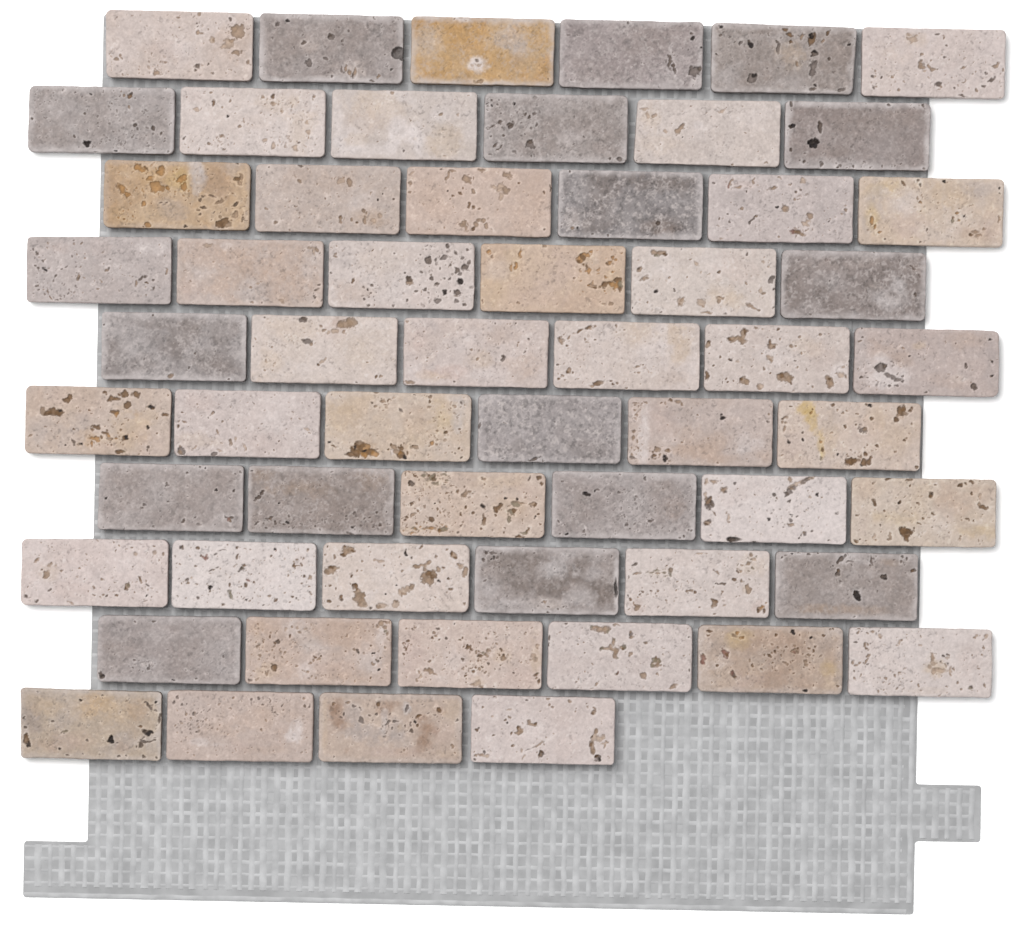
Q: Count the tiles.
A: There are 58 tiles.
